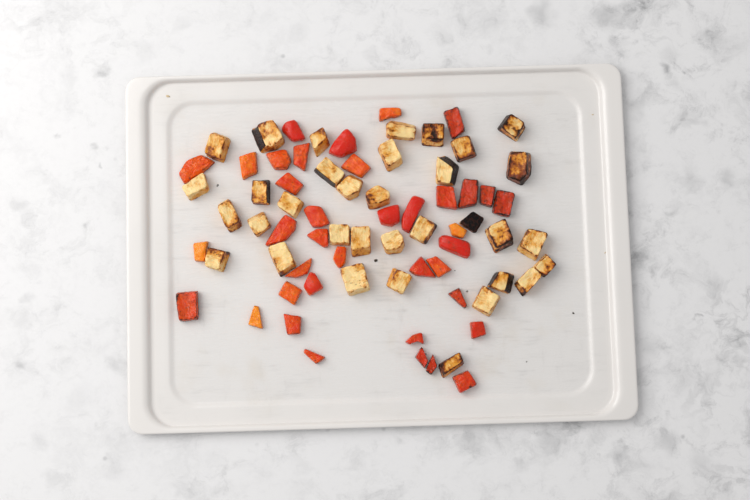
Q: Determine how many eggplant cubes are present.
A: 34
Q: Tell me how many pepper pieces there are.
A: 38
